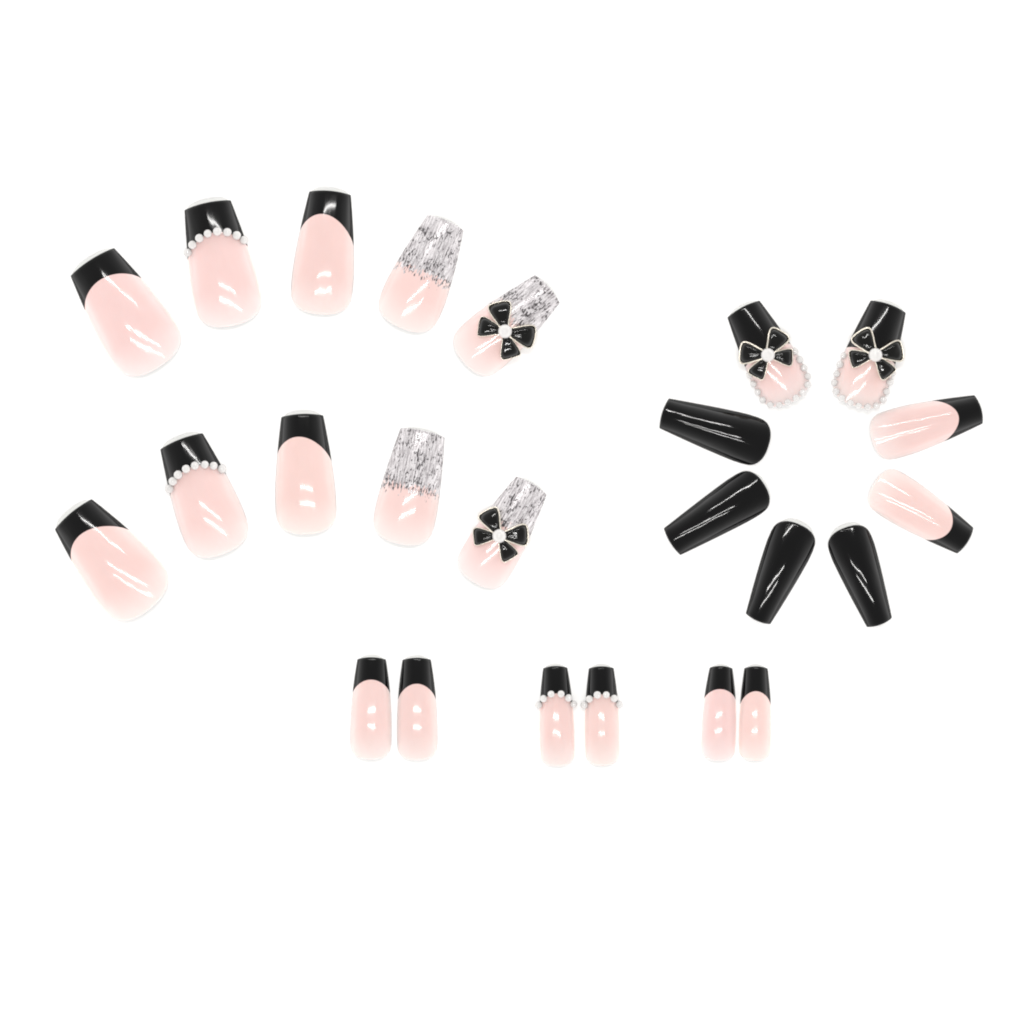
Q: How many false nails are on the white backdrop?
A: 24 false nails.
